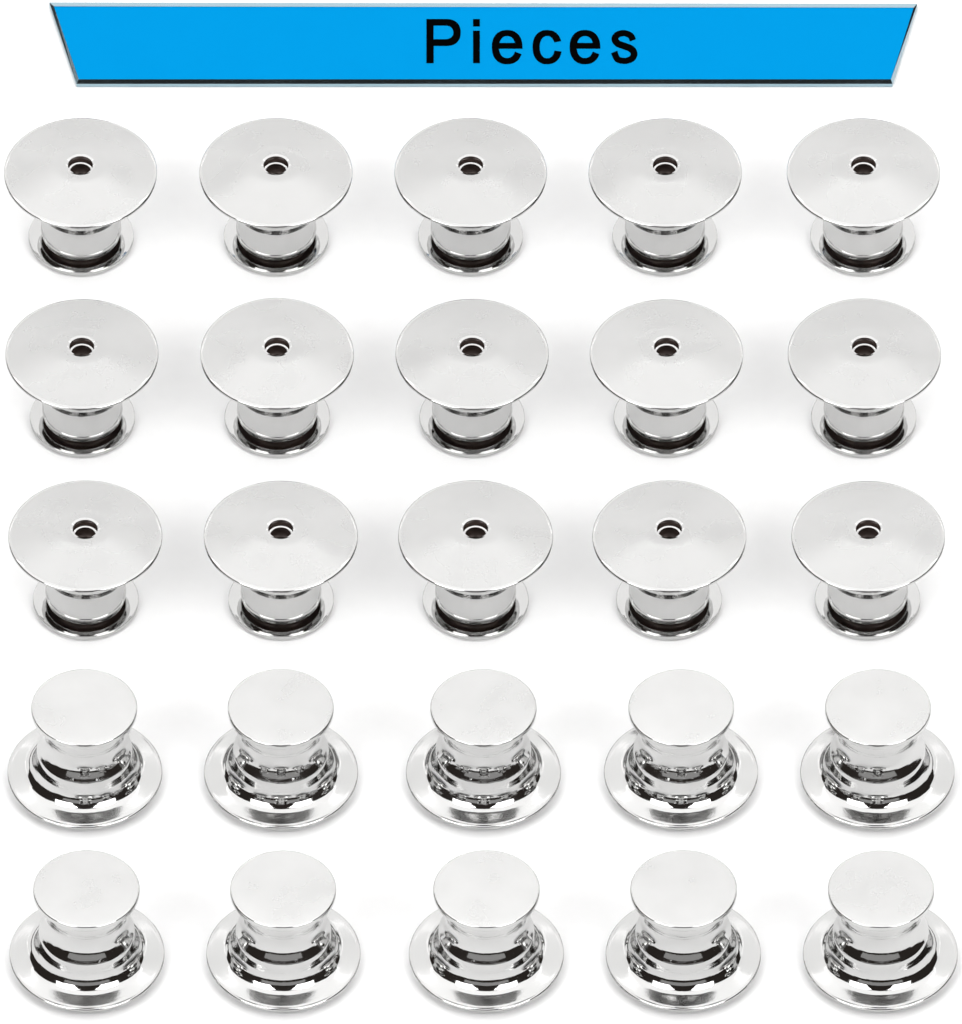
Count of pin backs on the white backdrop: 25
